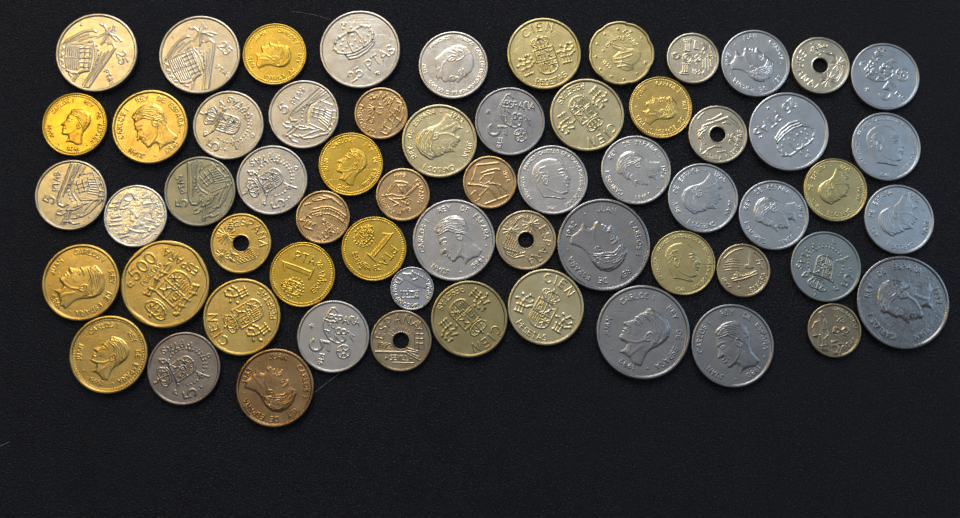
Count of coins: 61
